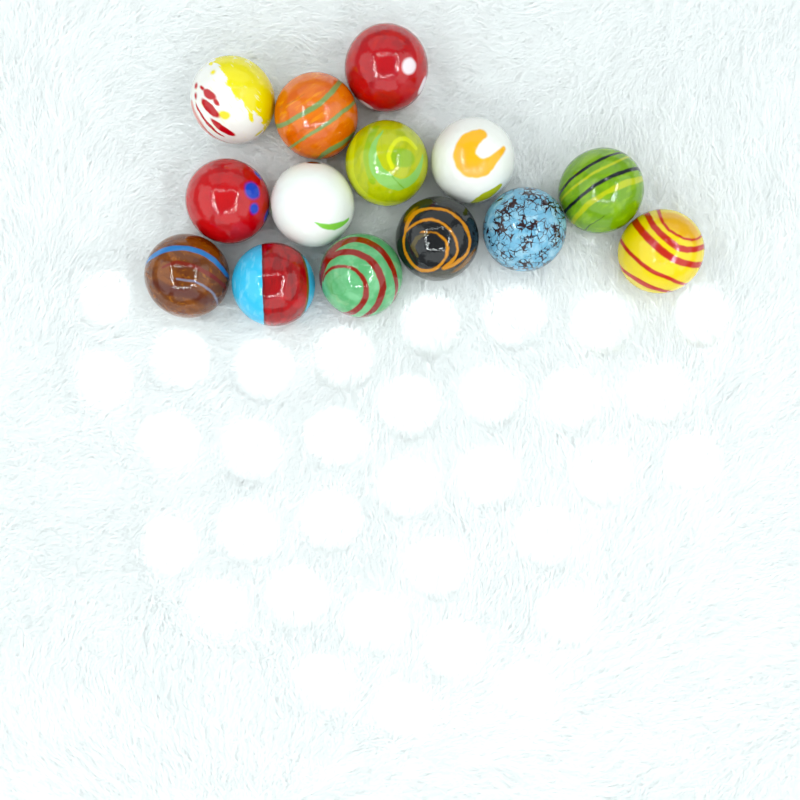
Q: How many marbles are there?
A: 14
